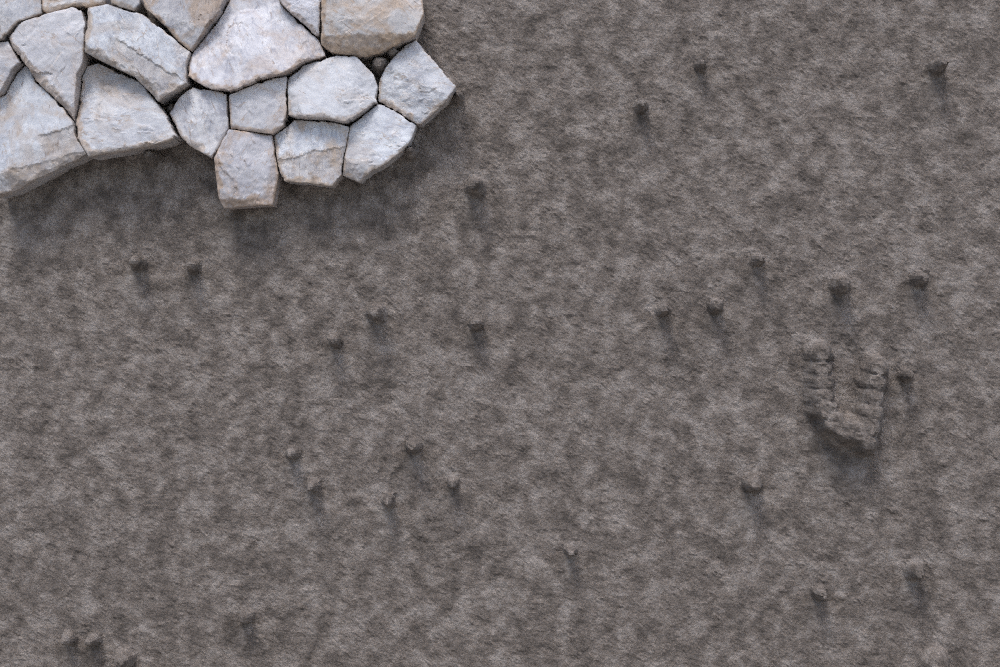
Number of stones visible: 19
